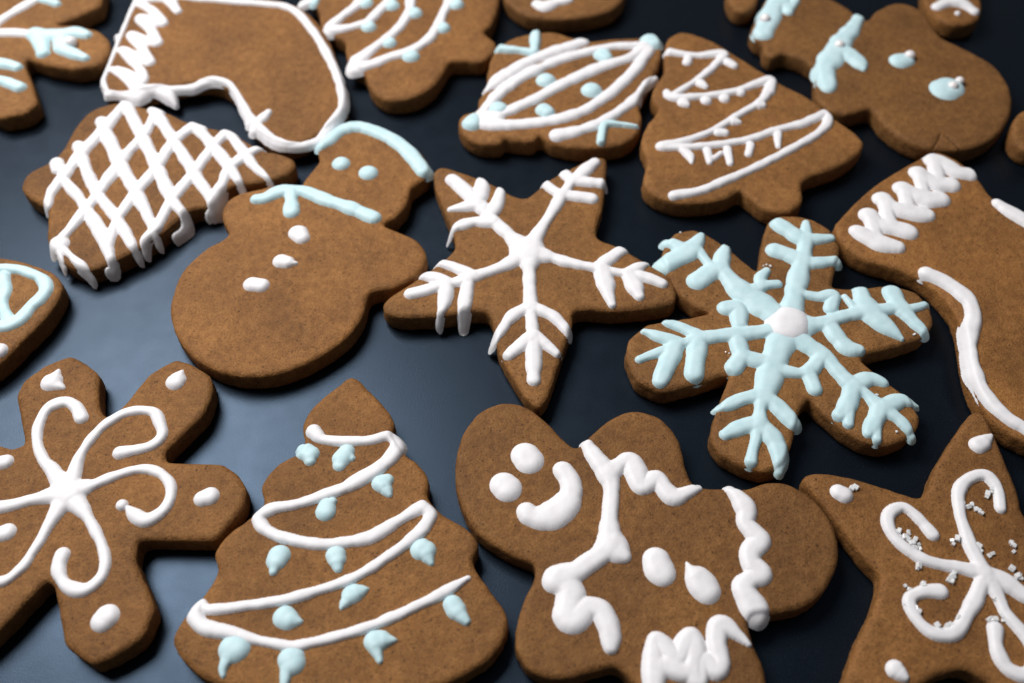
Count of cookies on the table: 20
